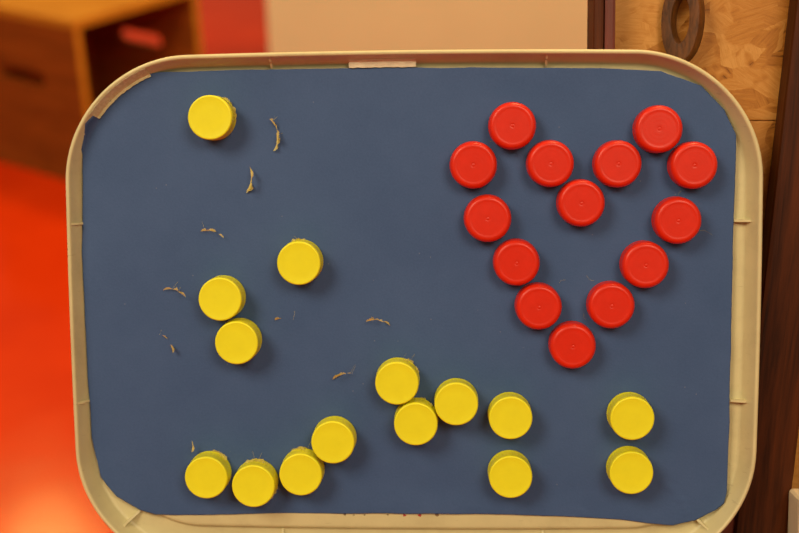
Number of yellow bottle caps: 15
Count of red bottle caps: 14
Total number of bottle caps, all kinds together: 29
